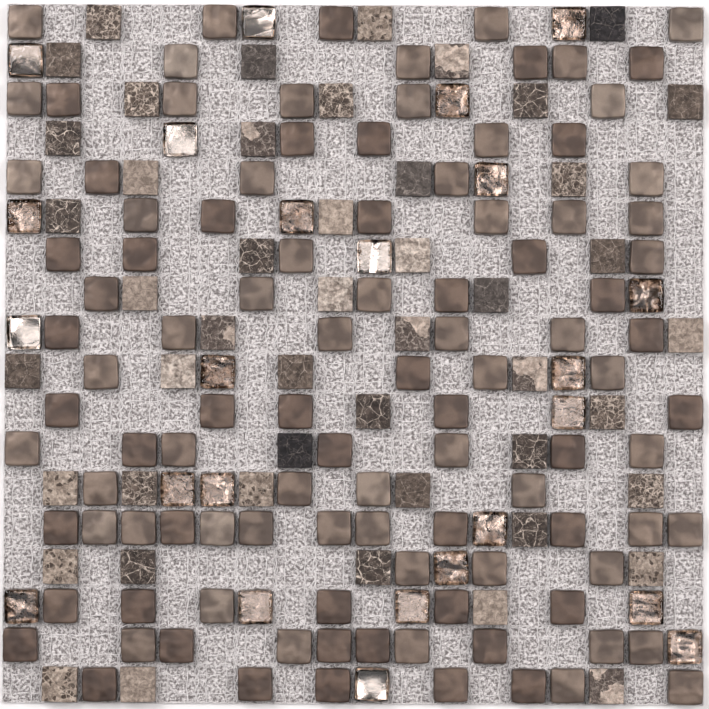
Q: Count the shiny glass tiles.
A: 24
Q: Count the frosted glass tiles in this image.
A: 105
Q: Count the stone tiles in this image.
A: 48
